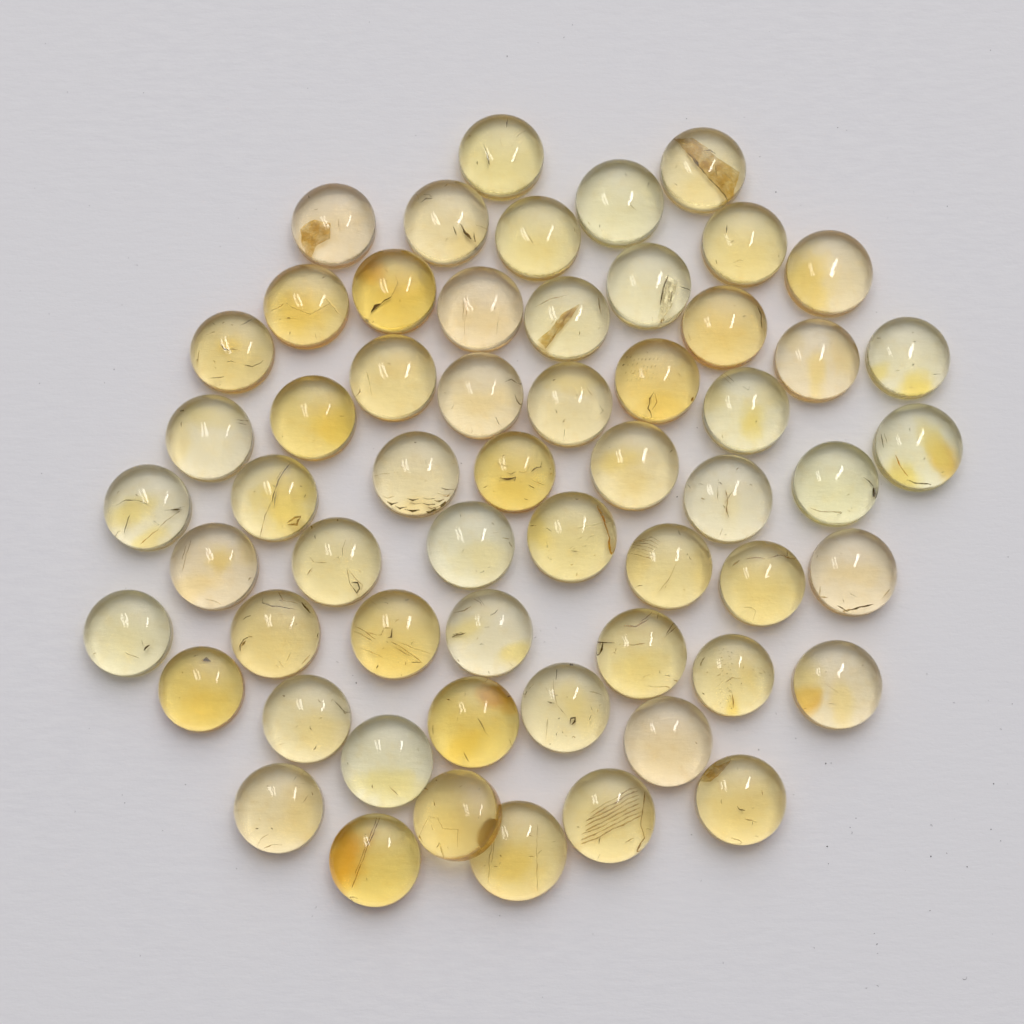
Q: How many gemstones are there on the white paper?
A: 58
